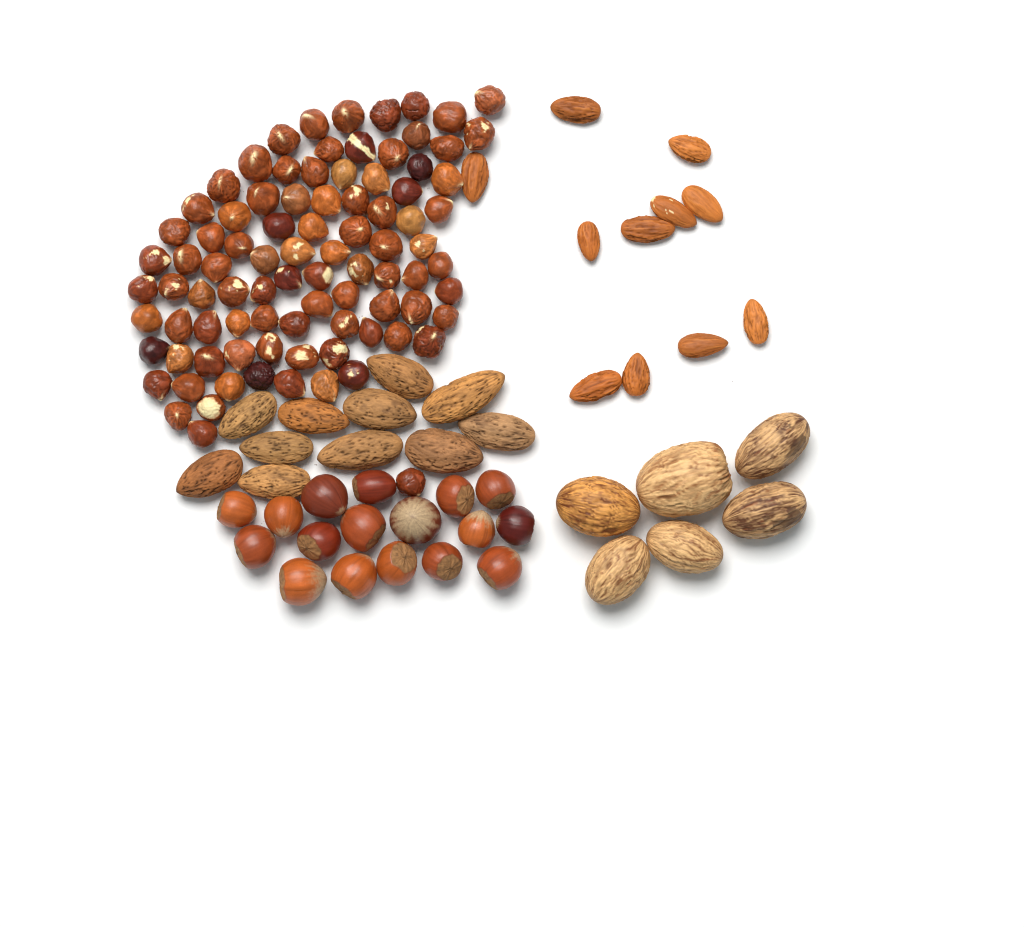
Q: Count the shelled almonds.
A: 11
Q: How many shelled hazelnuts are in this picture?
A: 90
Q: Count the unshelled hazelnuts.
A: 17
